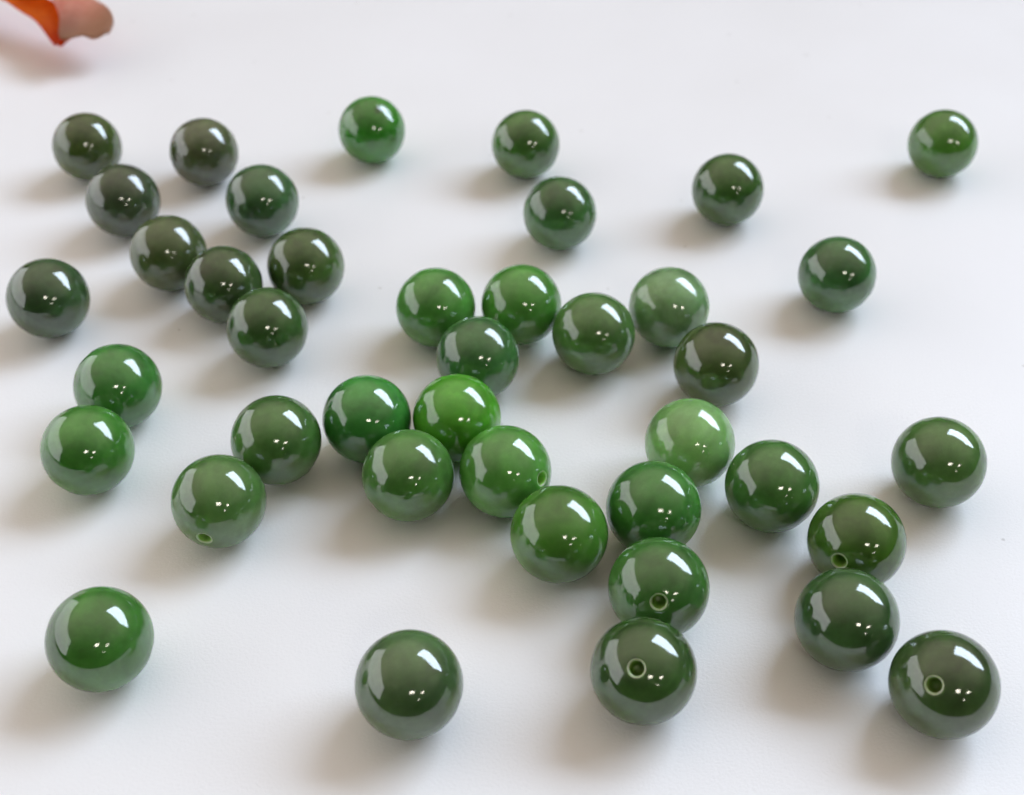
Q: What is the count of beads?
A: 41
